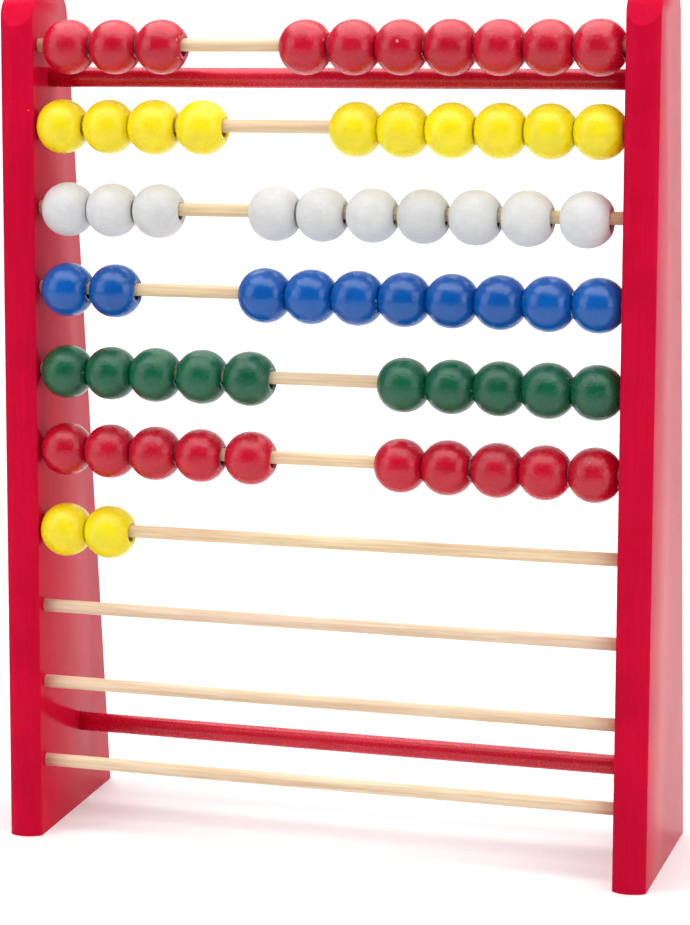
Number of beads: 62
